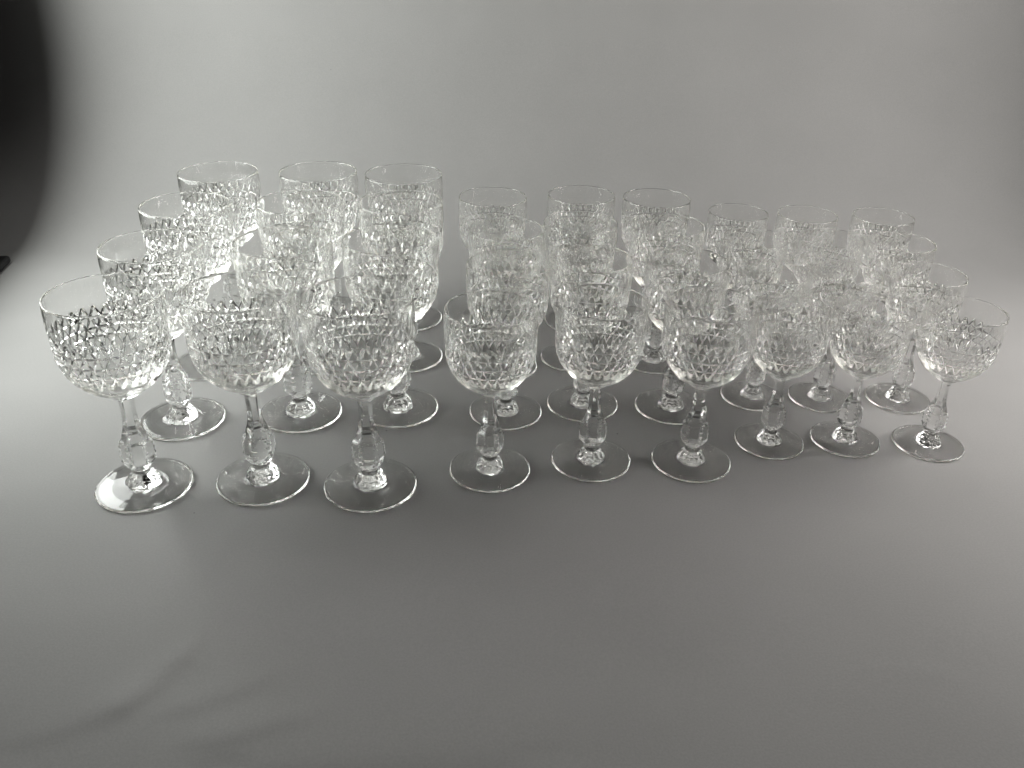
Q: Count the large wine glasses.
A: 12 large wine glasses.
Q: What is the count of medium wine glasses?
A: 12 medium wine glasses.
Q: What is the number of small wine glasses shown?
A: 12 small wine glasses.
